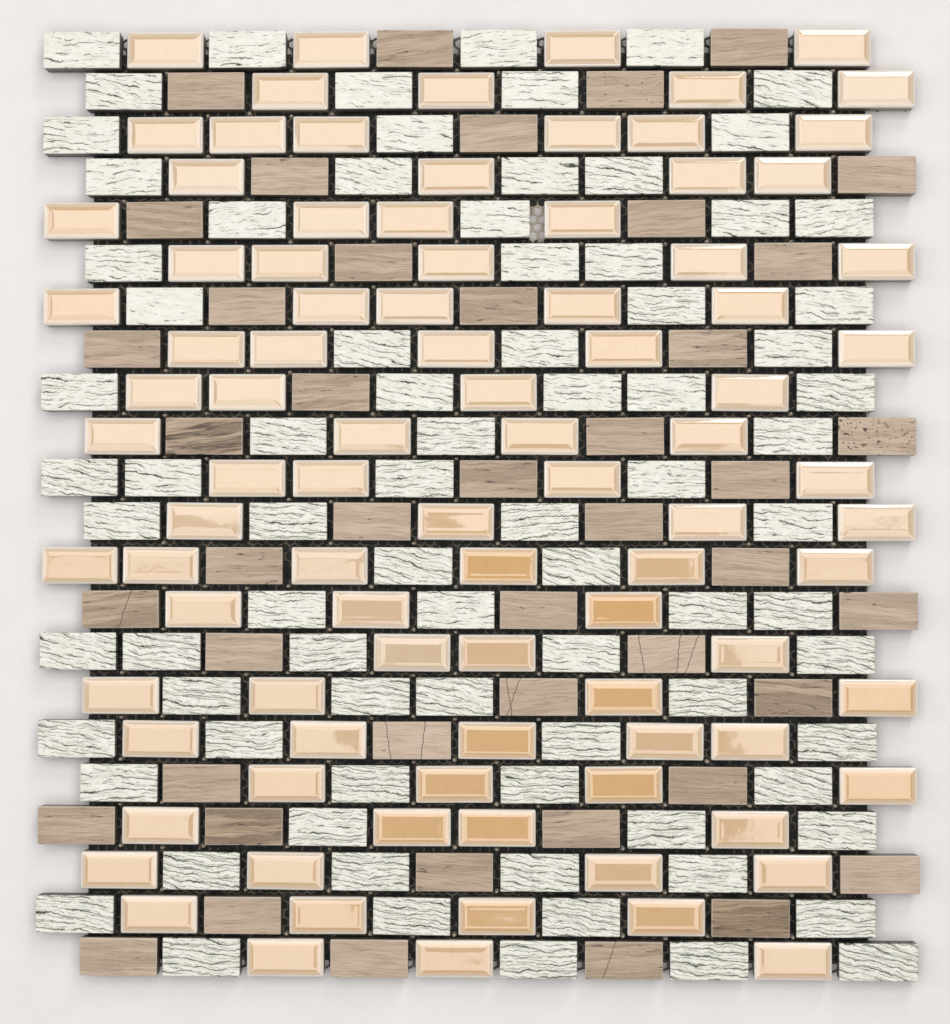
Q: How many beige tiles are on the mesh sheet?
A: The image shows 93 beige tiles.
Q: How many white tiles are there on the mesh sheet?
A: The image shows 82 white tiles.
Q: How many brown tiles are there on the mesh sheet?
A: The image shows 45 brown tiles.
